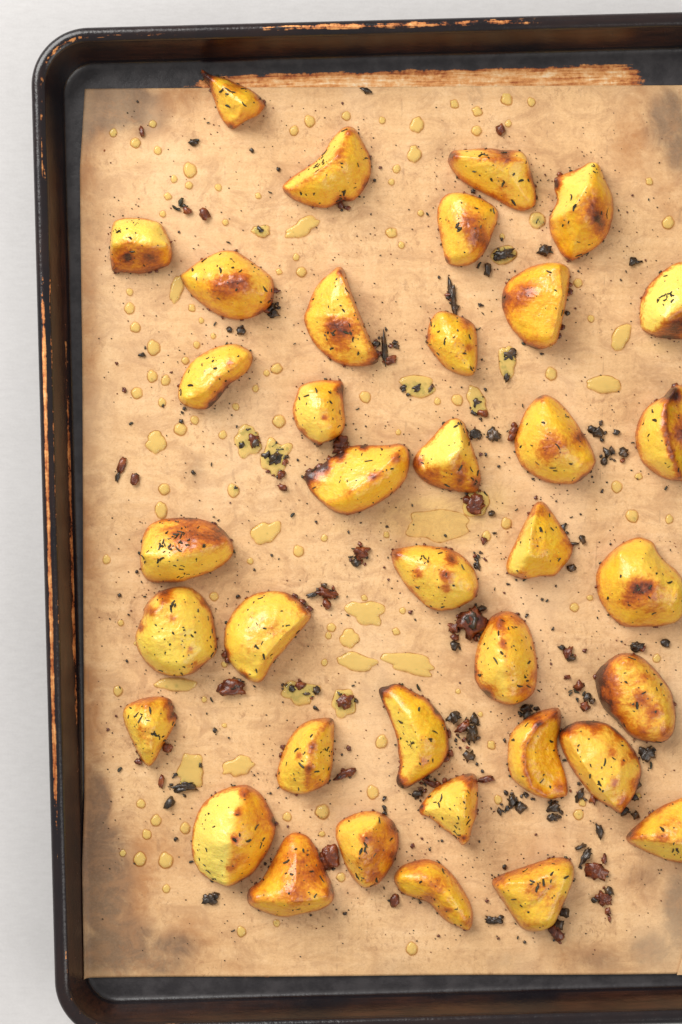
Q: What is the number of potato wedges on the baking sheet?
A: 37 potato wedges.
